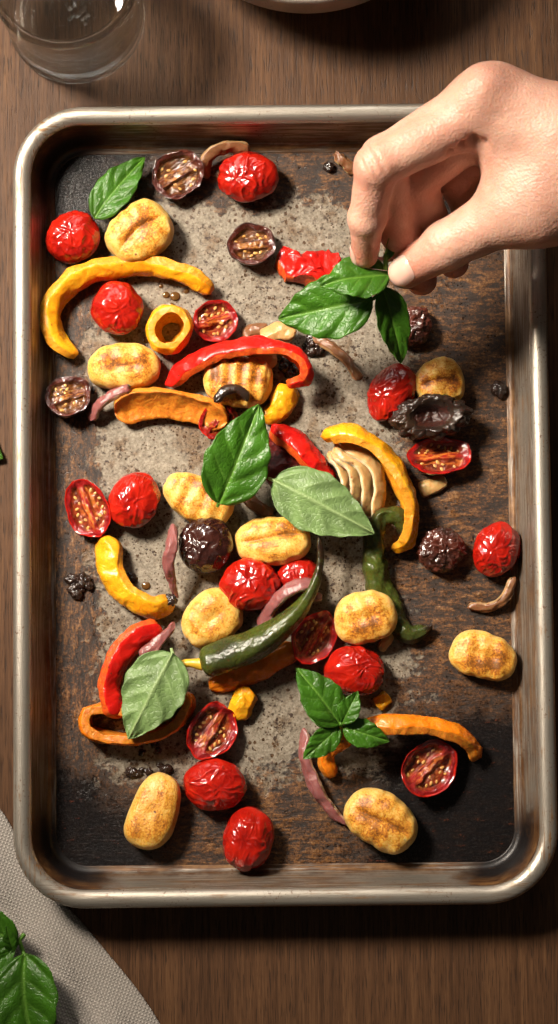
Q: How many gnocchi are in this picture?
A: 11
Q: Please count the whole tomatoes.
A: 14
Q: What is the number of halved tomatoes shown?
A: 10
